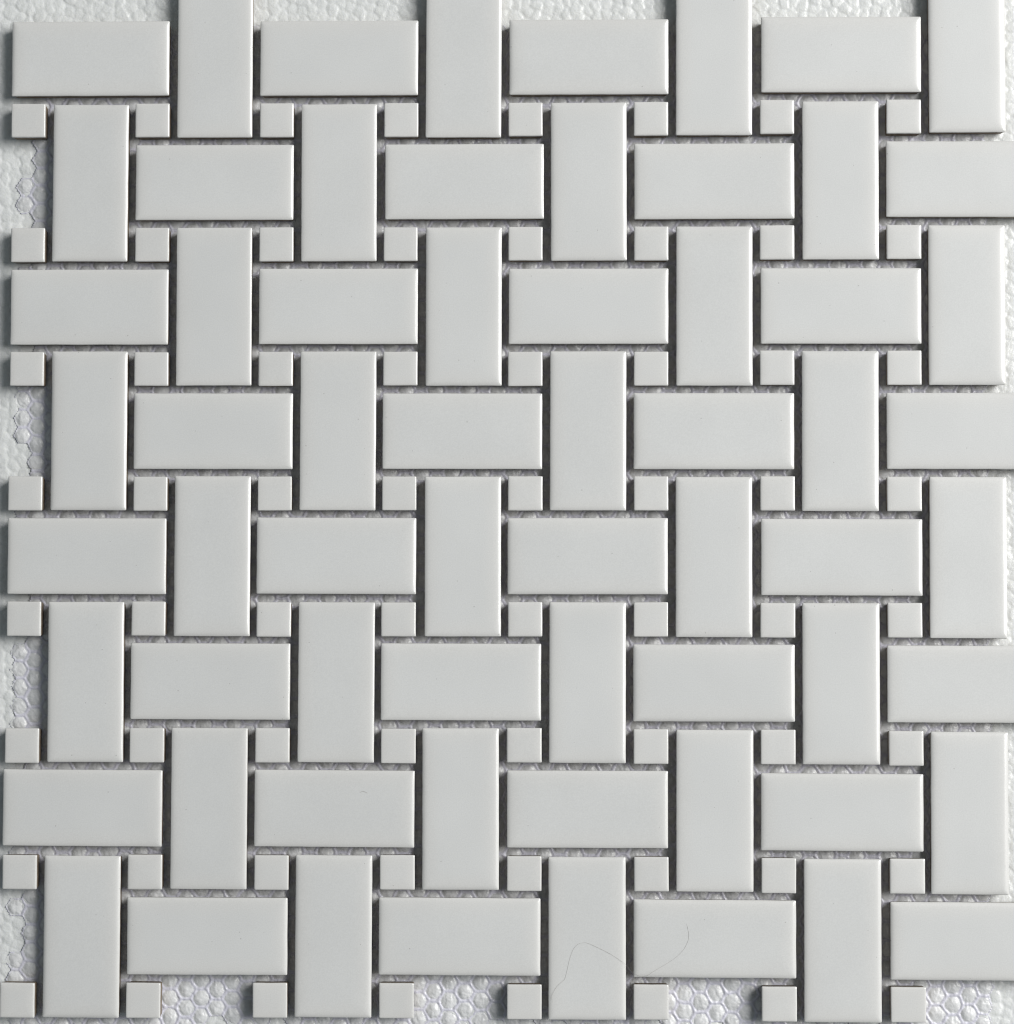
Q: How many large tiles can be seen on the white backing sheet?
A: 64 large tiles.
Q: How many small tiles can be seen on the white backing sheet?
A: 64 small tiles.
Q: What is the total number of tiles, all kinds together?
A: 128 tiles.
